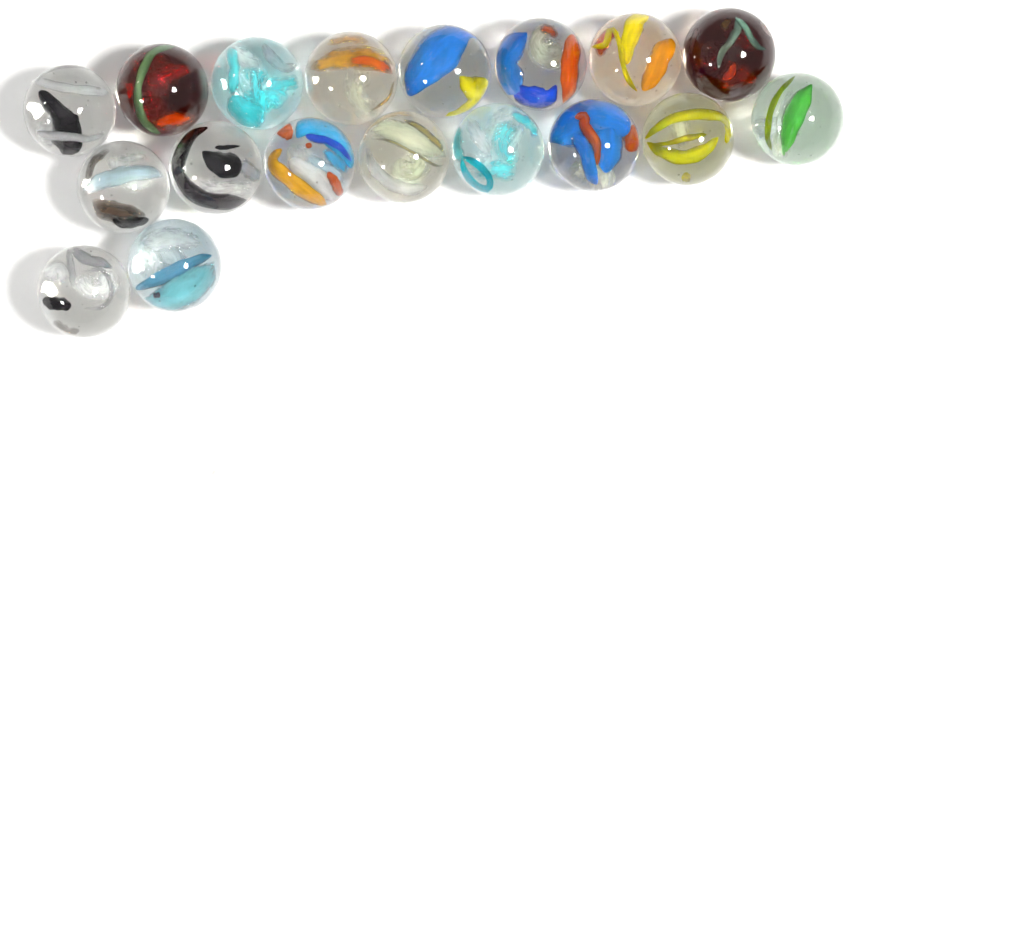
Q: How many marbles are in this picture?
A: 18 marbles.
